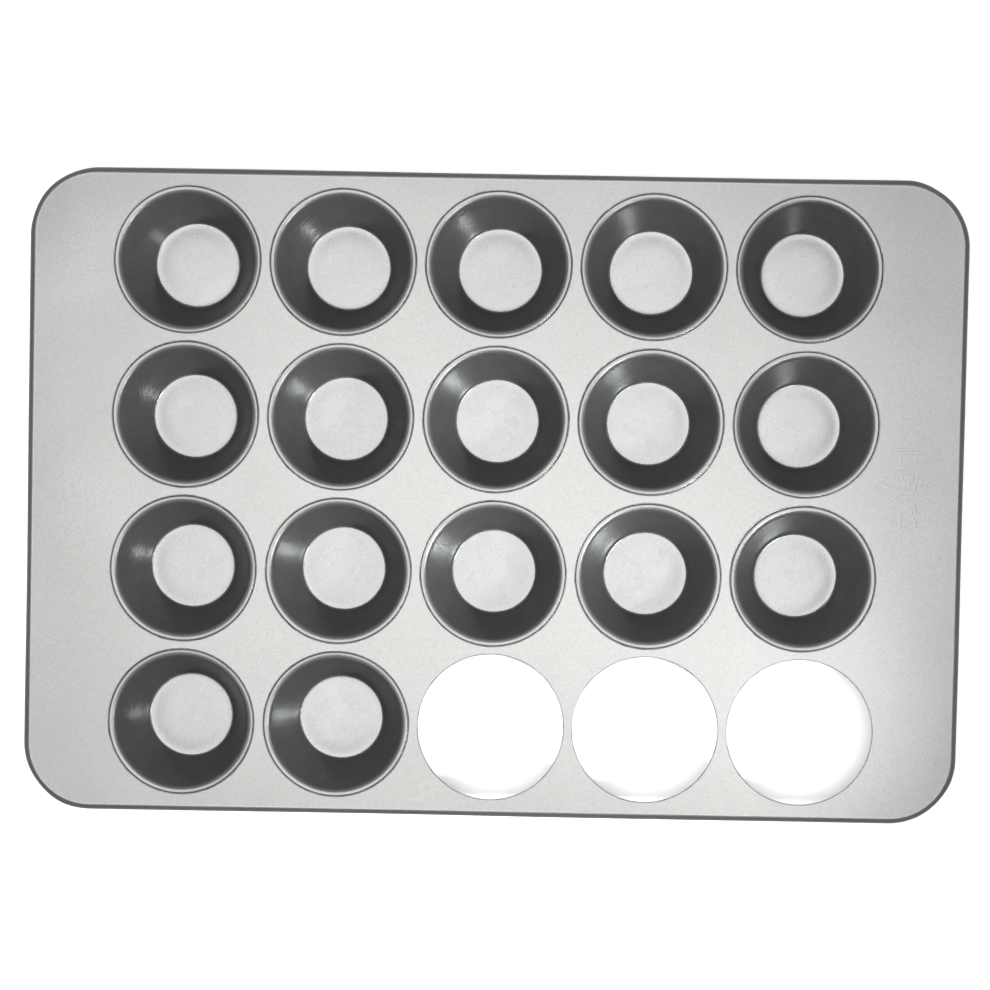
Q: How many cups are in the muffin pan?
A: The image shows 17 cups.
